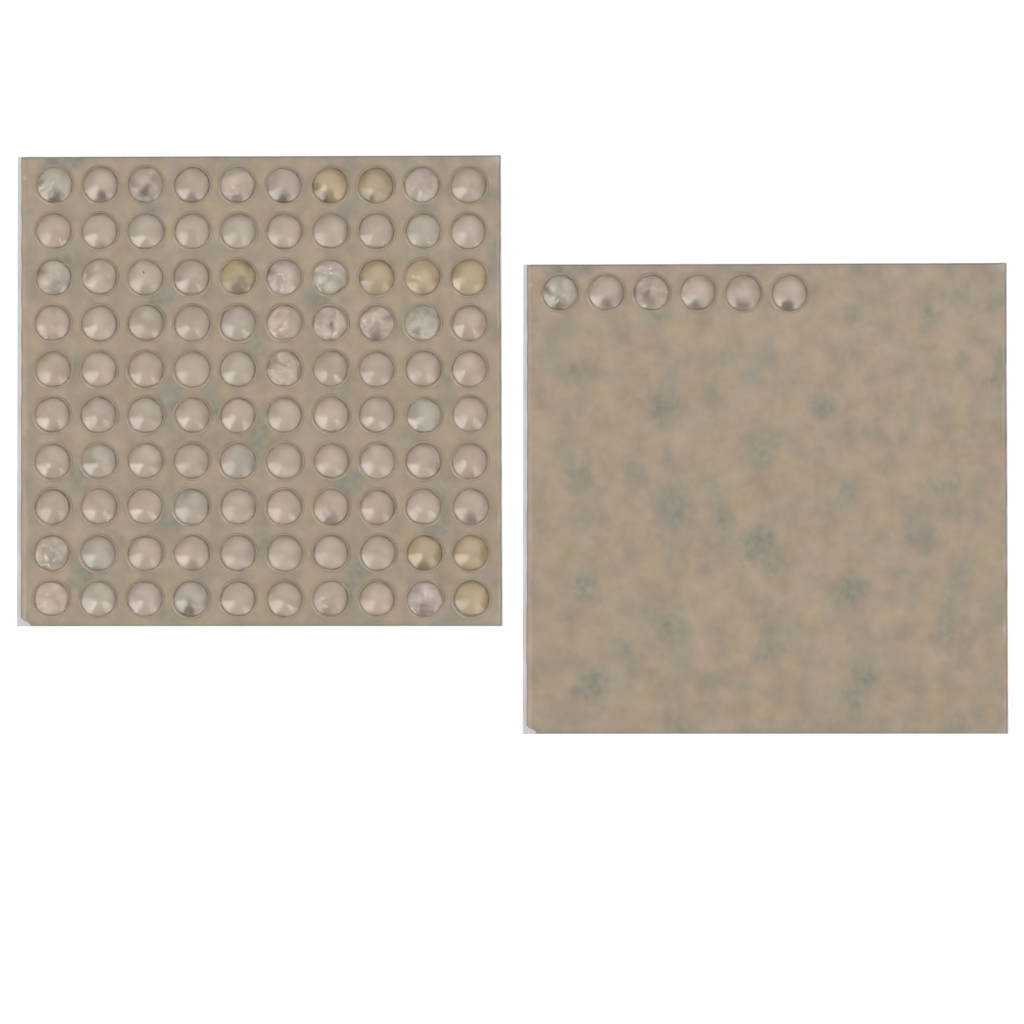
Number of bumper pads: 106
